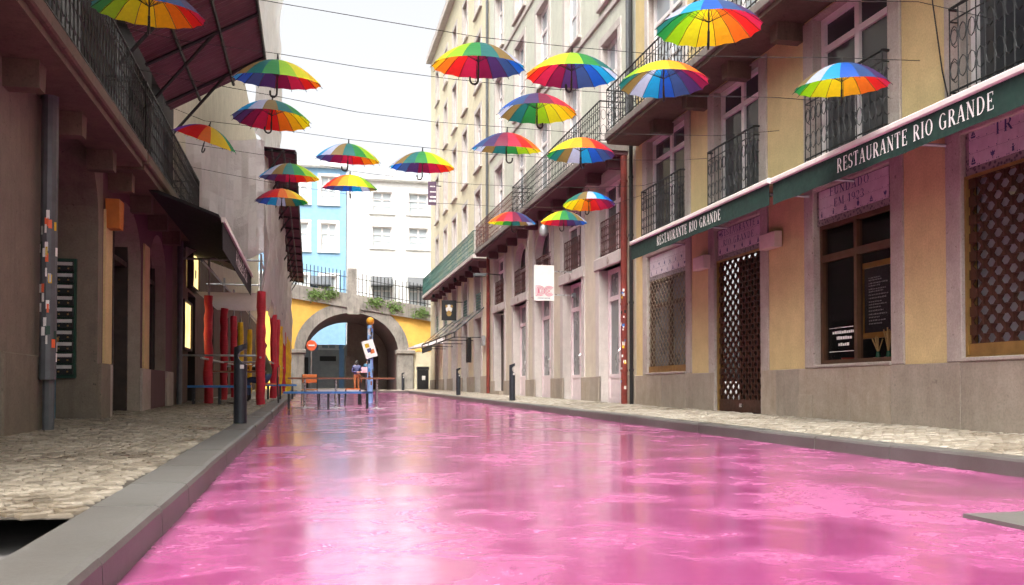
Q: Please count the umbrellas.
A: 20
